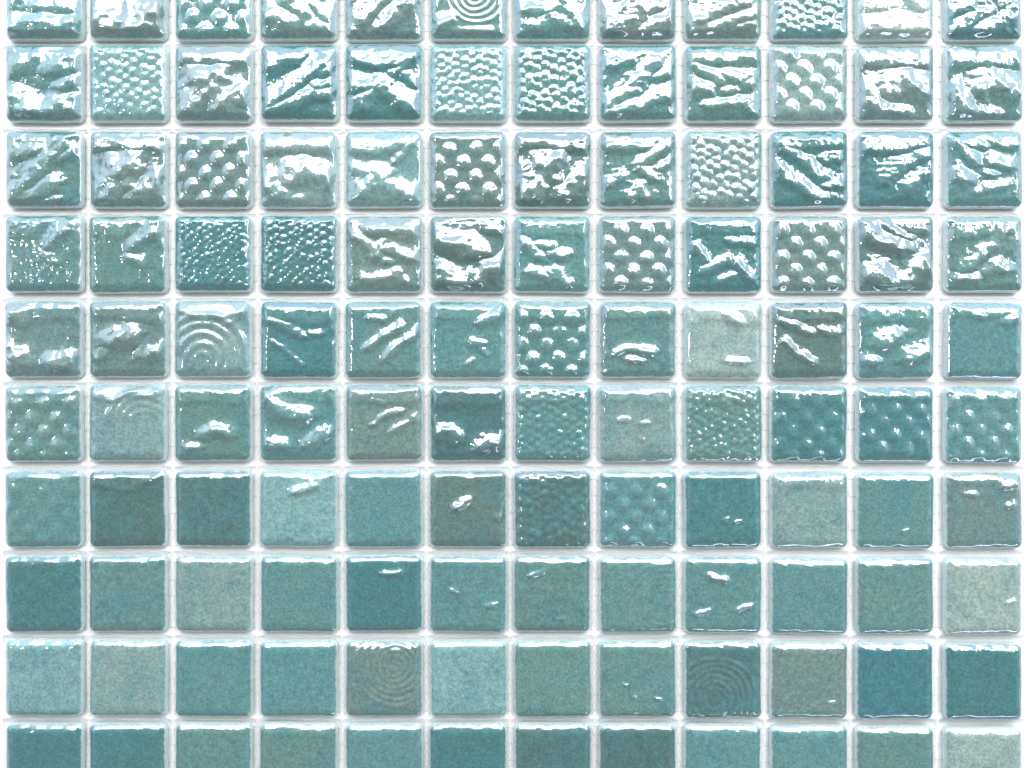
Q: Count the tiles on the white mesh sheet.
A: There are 120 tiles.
